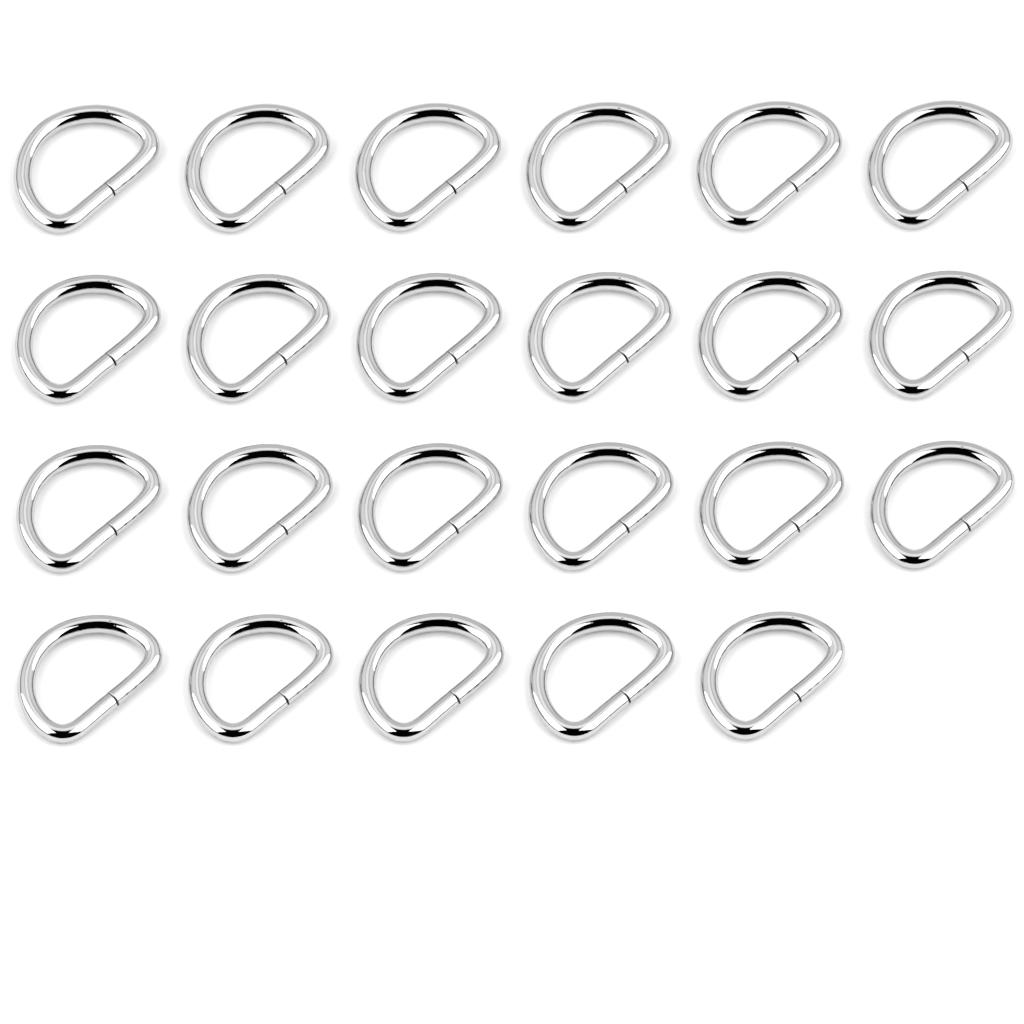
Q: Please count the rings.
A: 23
